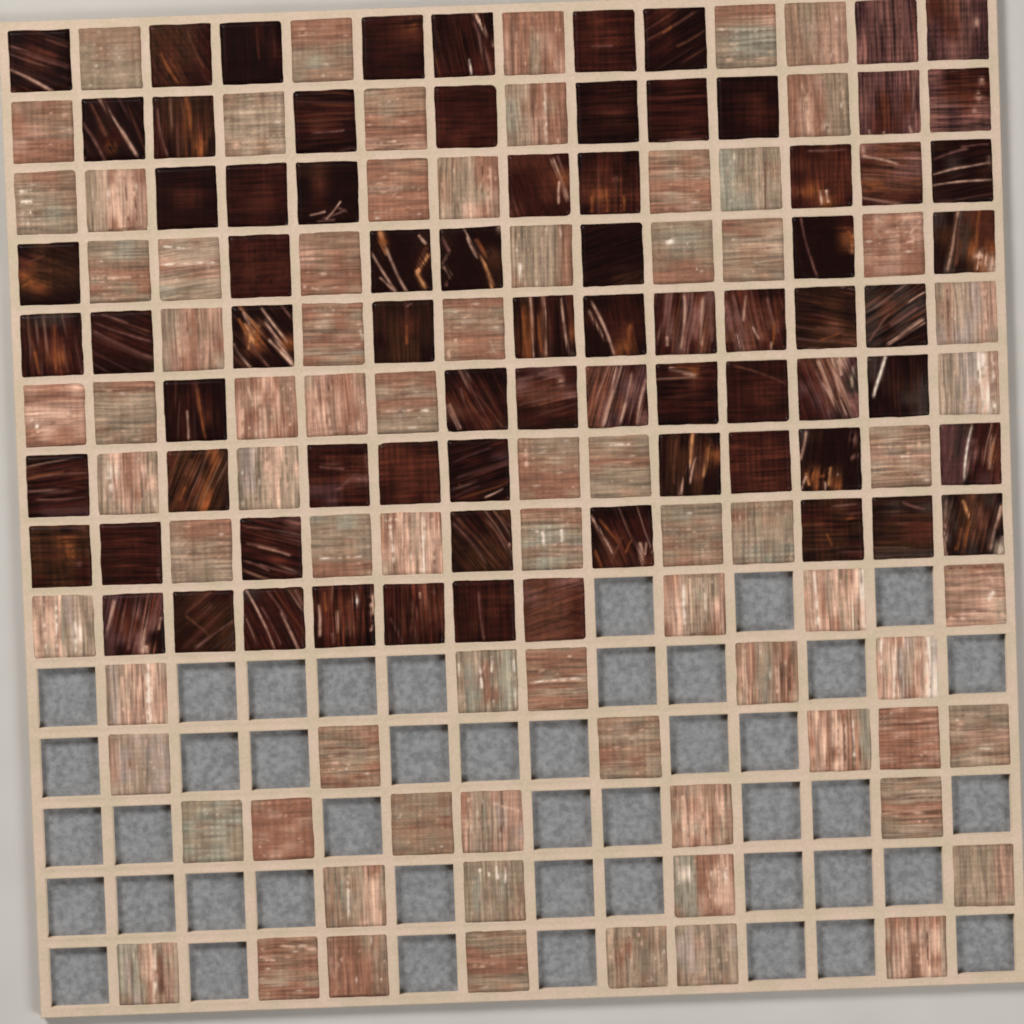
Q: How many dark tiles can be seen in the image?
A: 75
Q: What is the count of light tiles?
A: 76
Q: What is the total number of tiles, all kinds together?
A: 151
